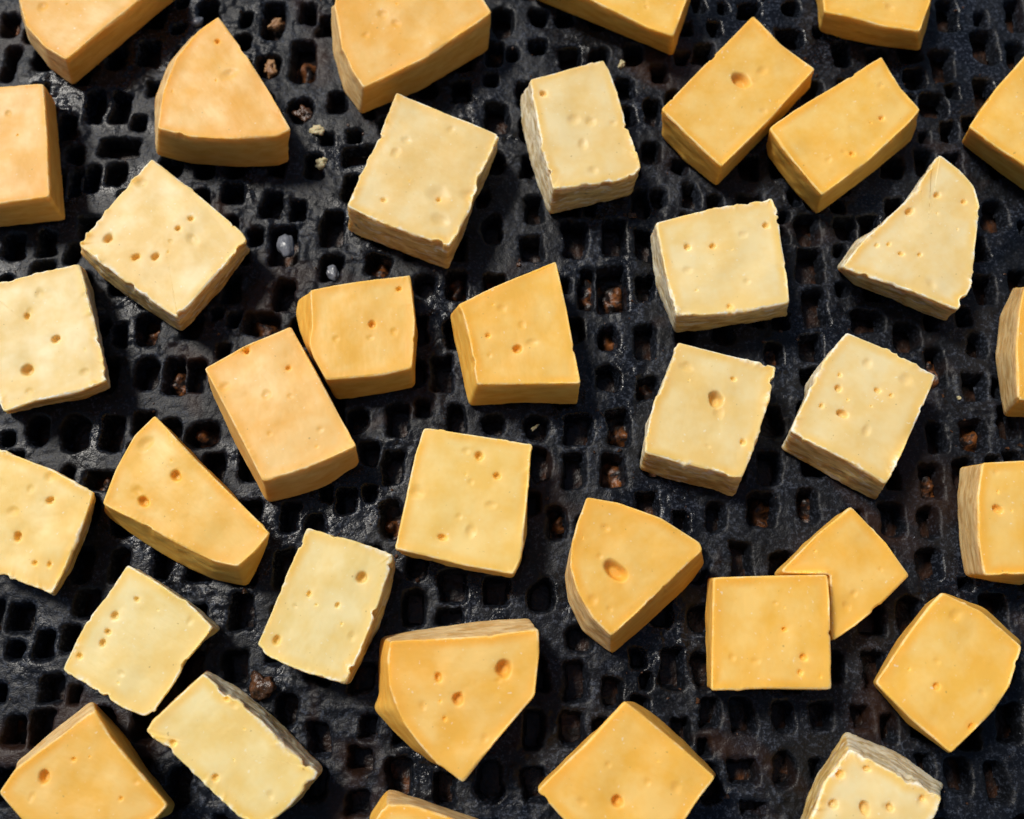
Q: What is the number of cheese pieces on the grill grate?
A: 37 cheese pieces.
